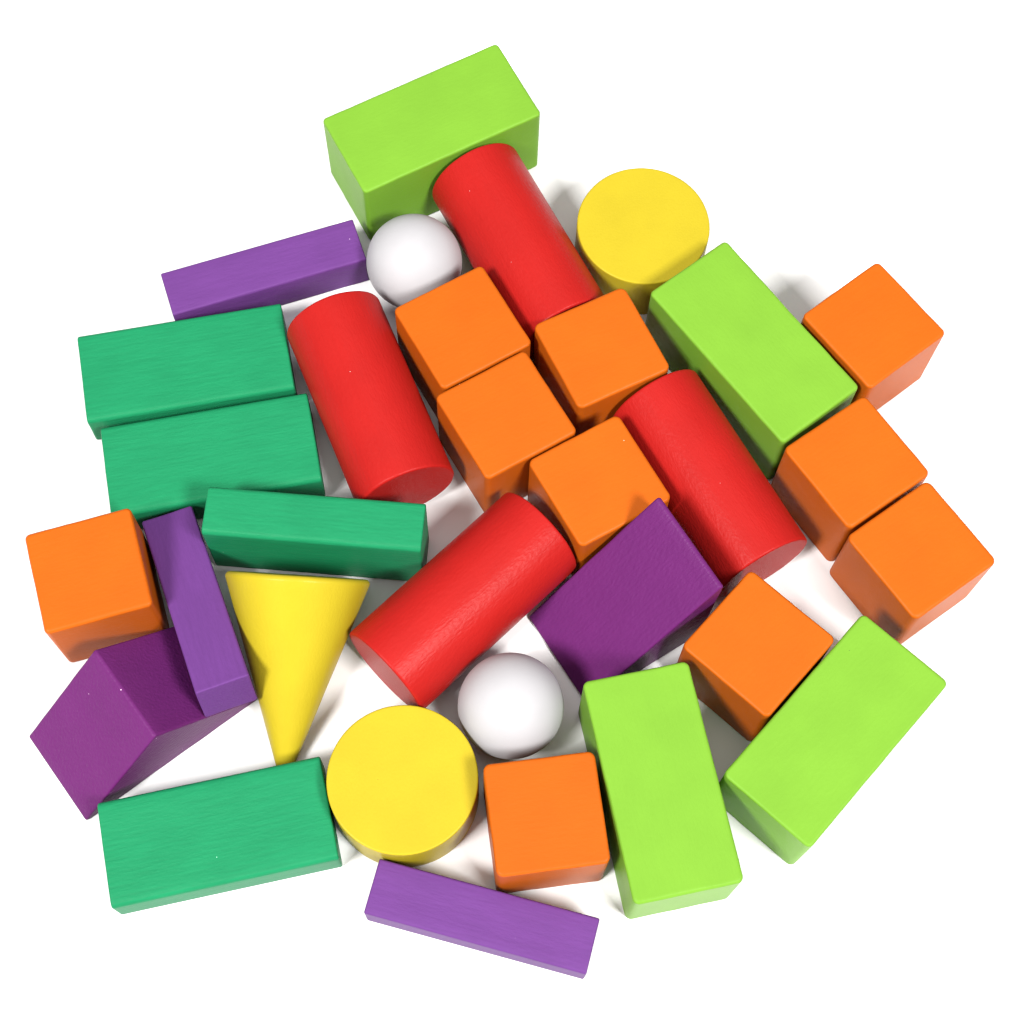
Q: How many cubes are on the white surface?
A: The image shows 10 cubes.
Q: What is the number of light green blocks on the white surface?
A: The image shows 4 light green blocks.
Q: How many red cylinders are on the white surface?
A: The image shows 4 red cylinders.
